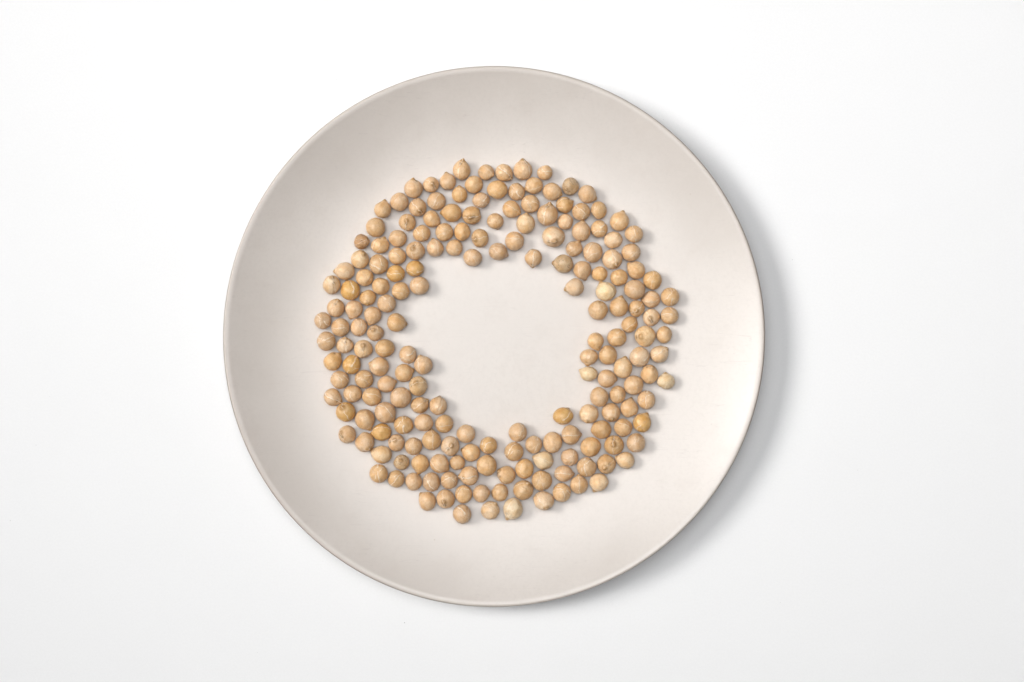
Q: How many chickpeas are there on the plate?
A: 200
